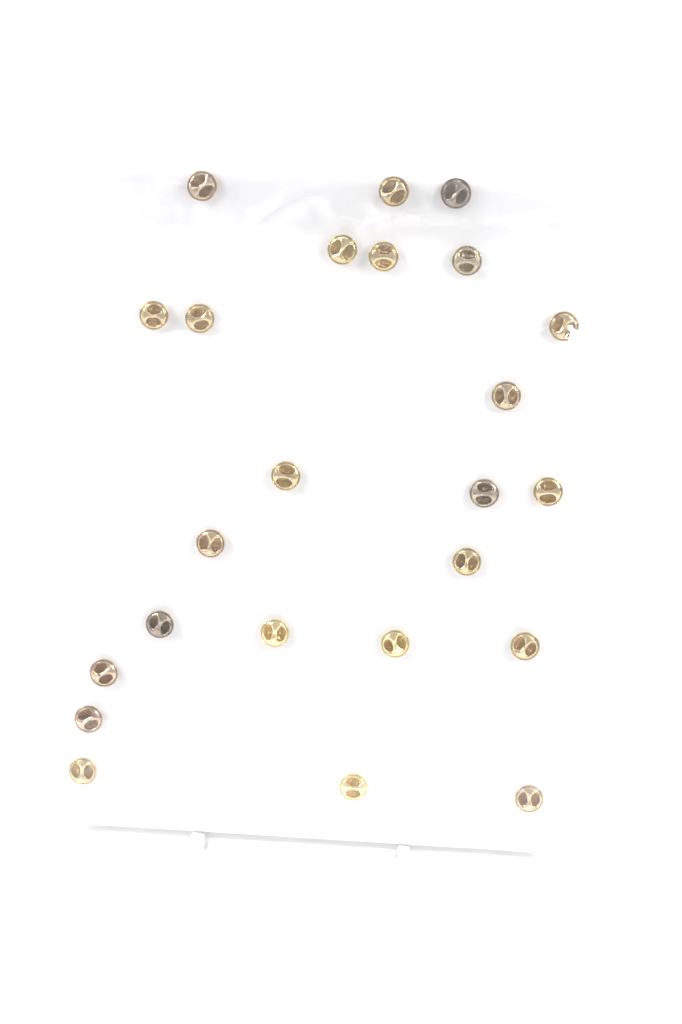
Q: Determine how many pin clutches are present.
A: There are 24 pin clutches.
